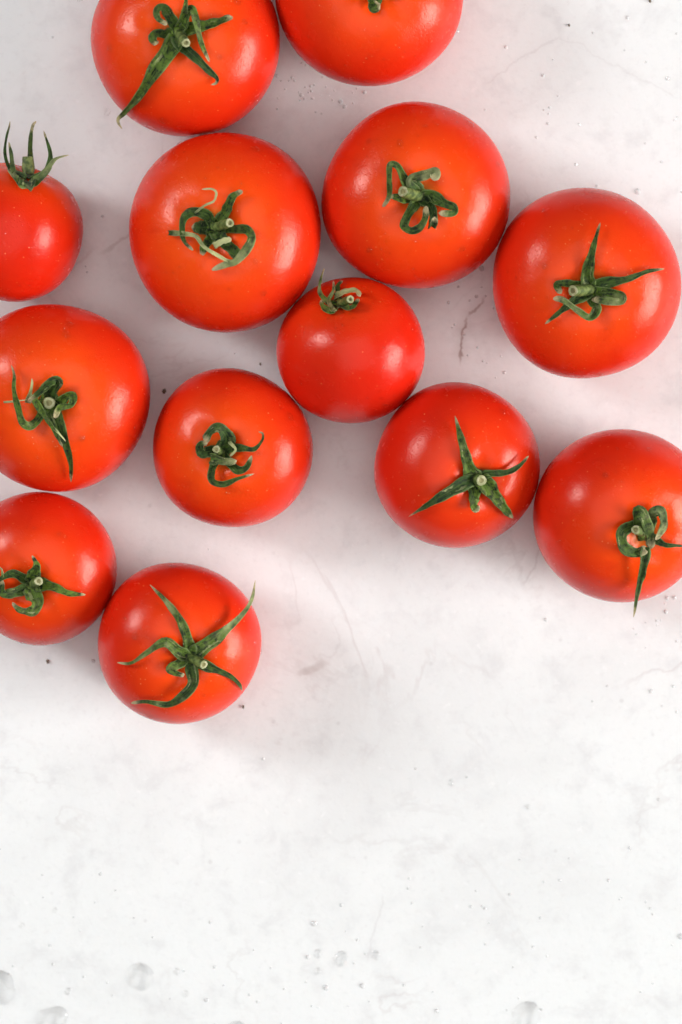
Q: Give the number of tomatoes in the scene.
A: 13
